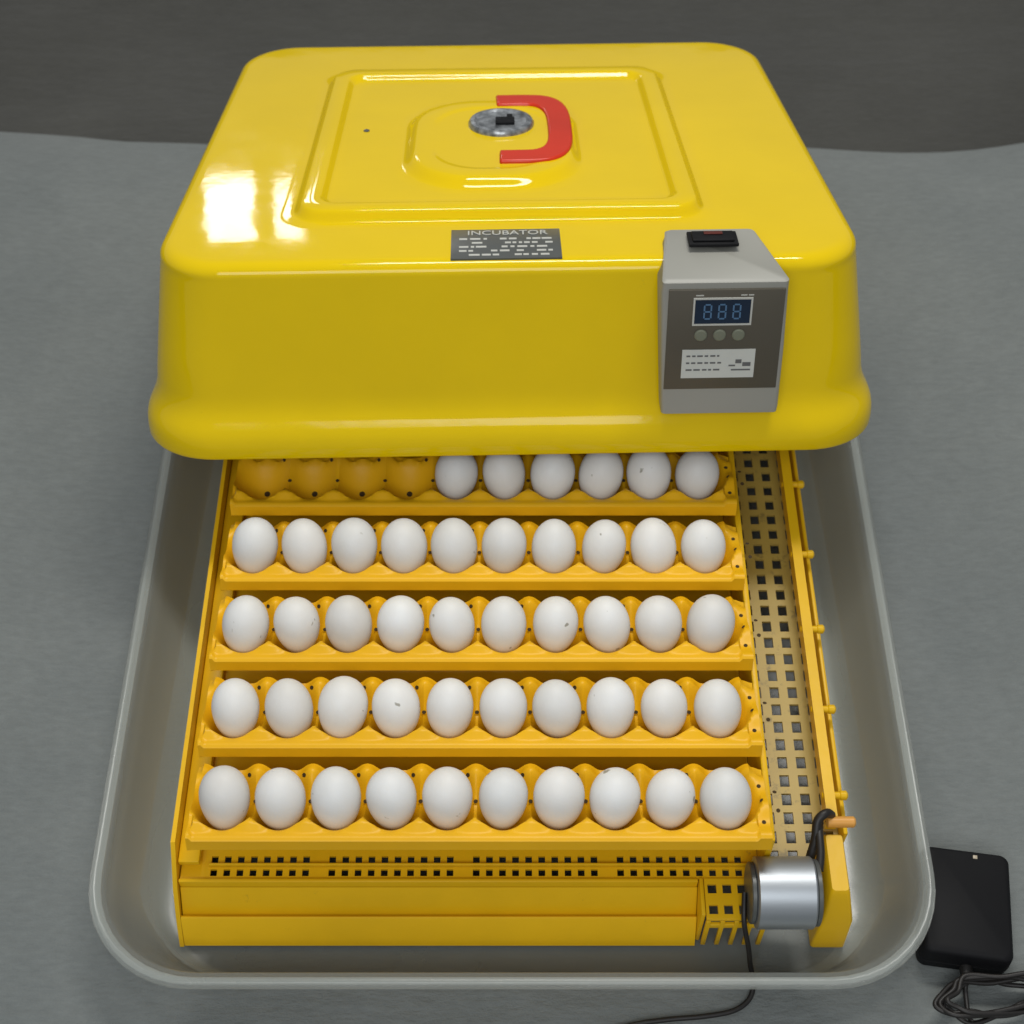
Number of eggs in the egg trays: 46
